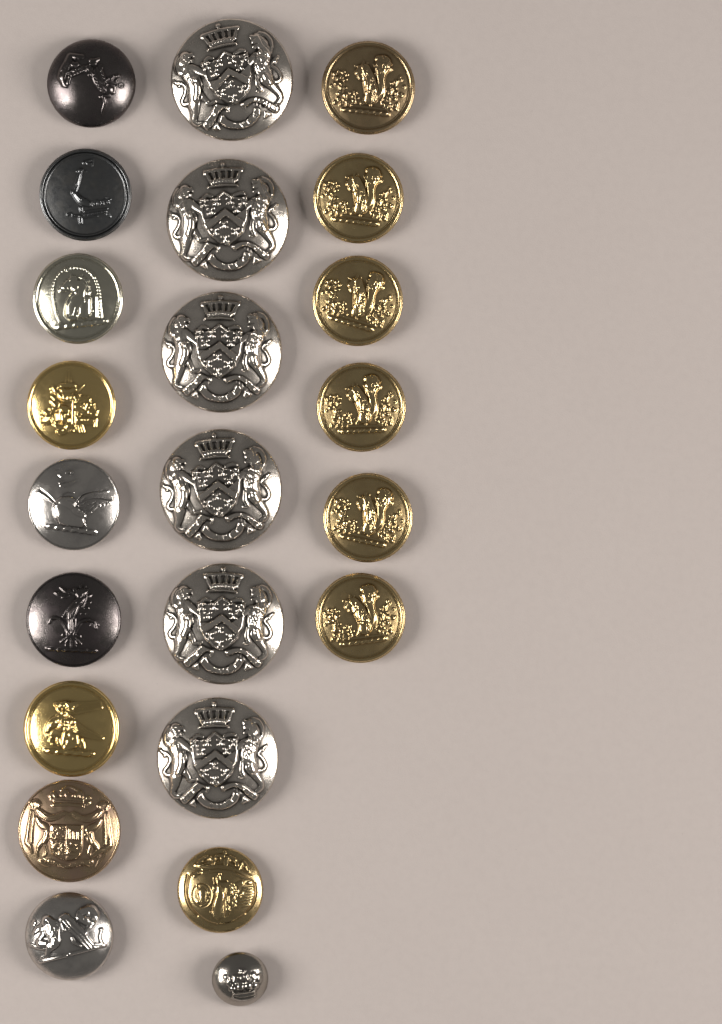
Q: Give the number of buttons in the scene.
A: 23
